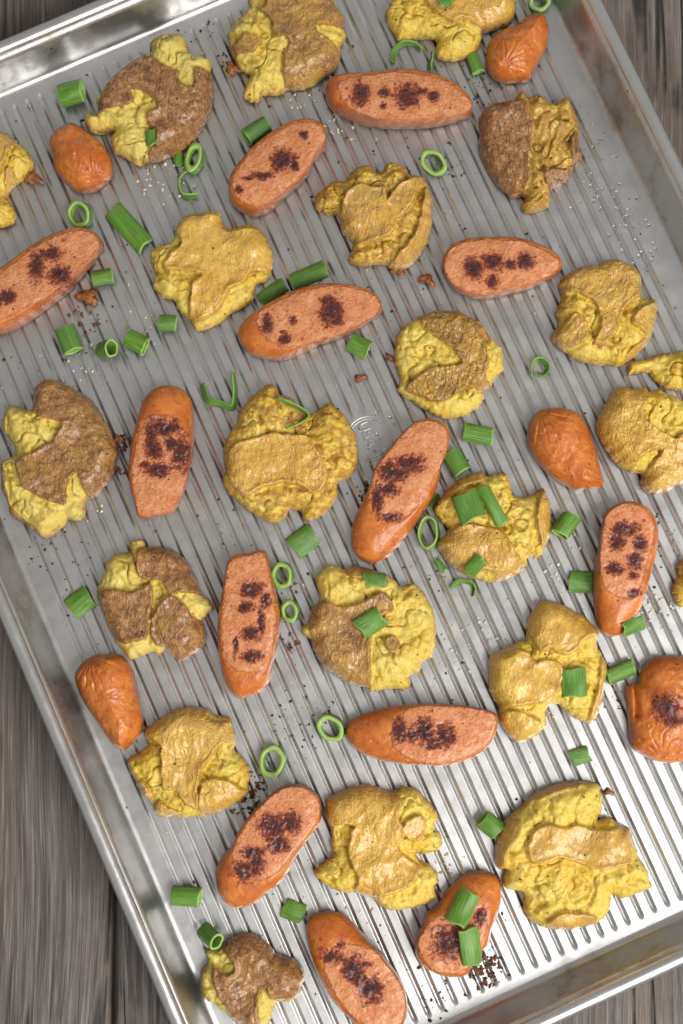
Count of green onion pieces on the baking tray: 54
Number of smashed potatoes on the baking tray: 22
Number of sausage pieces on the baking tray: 18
